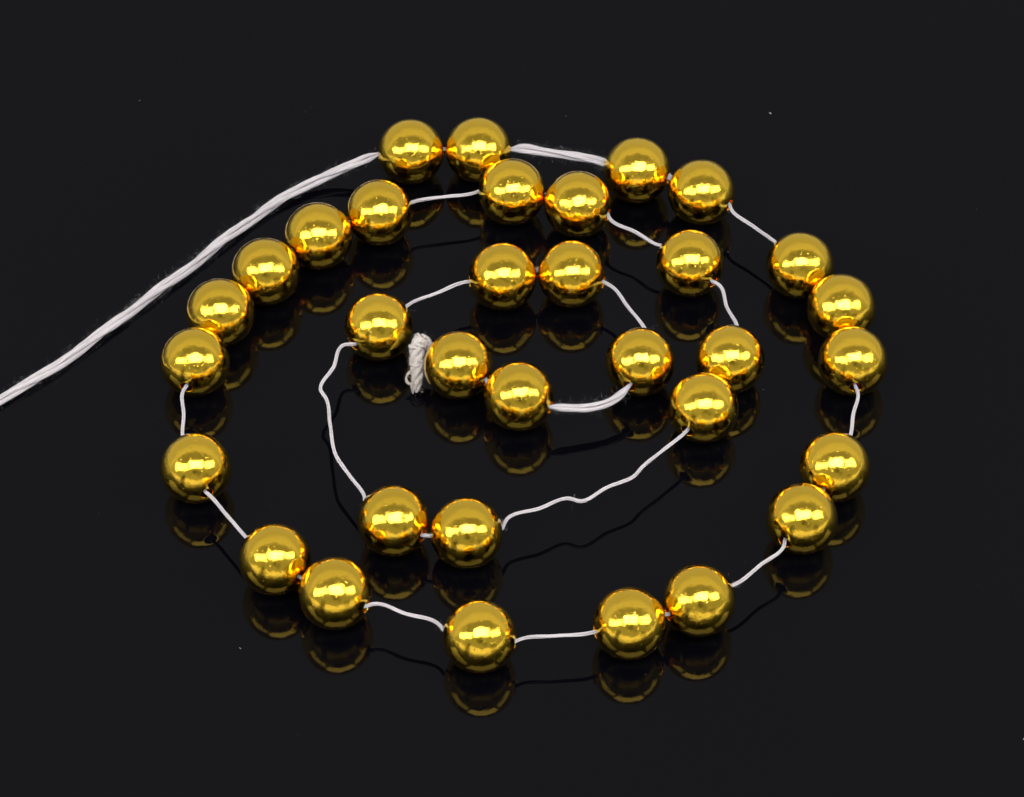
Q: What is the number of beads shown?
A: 33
